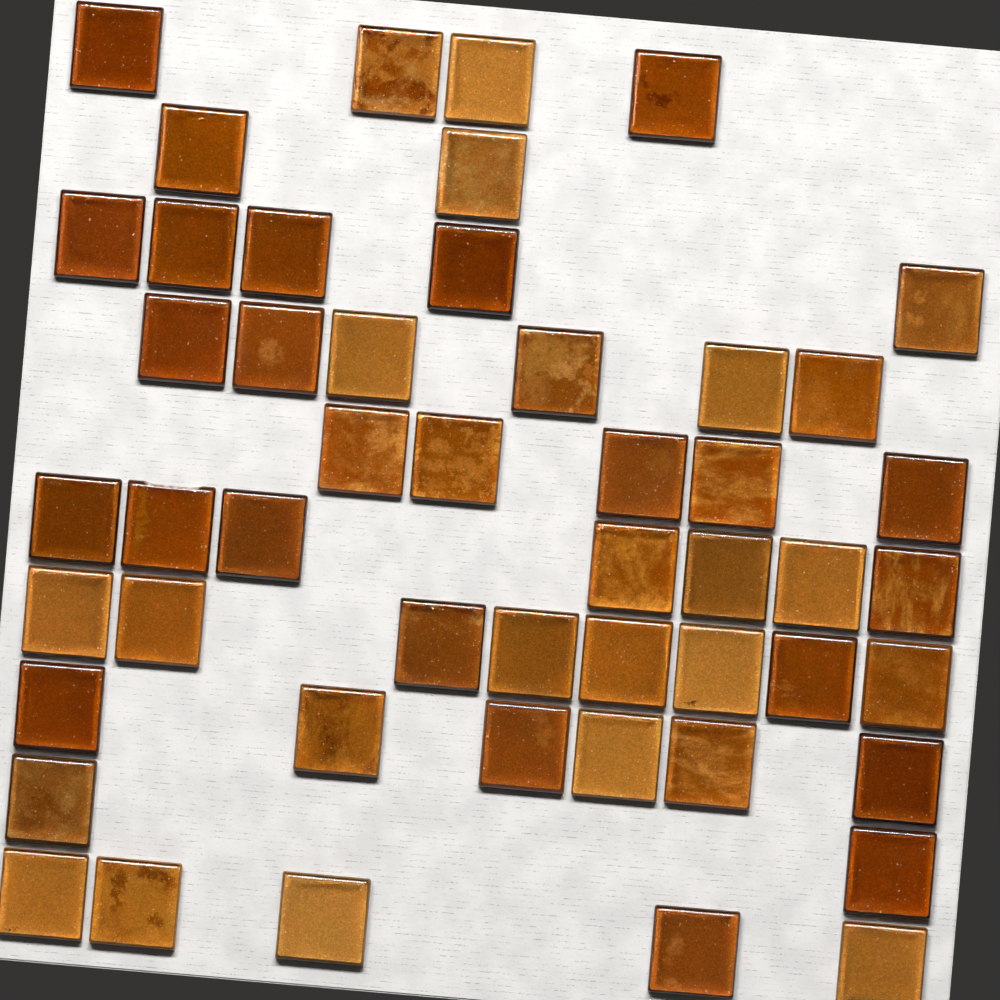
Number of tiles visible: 50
